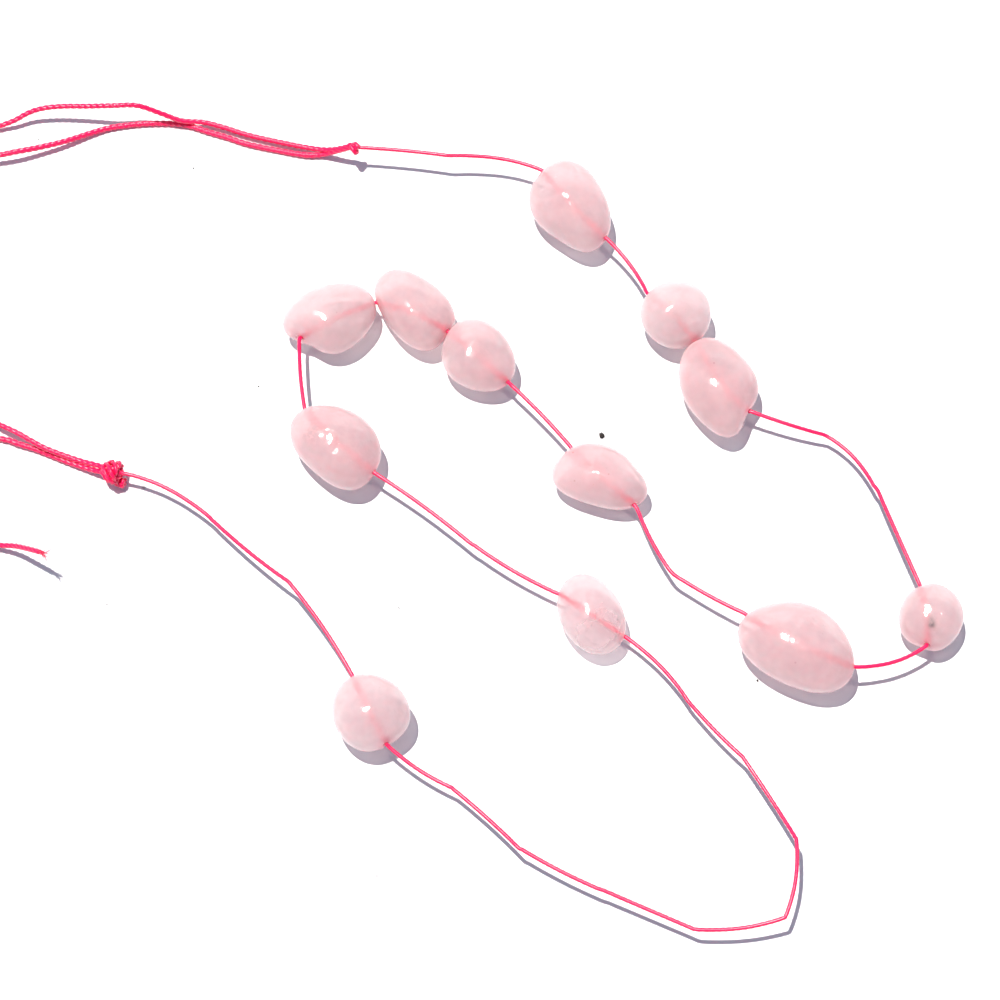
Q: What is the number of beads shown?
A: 12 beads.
